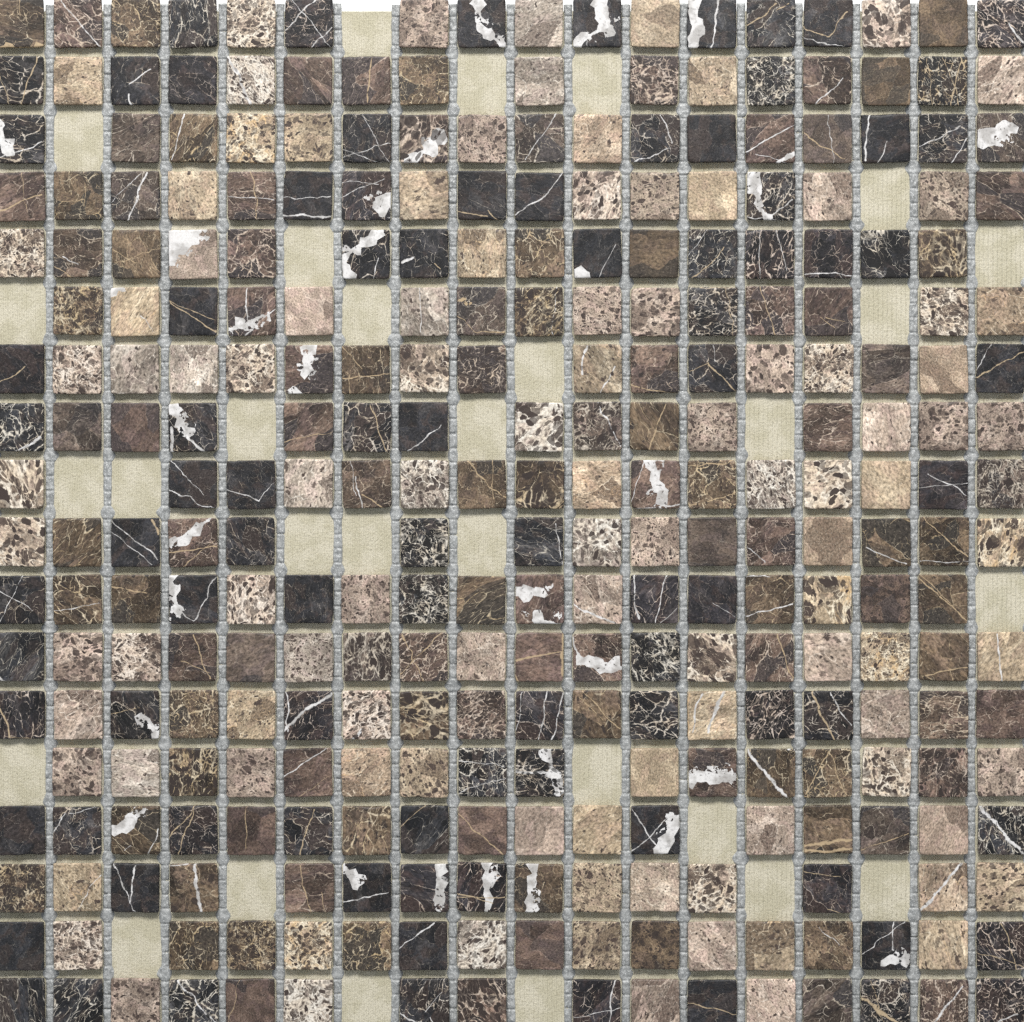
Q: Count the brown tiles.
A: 104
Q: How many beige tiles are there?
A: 103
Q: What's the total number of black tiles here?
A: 88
